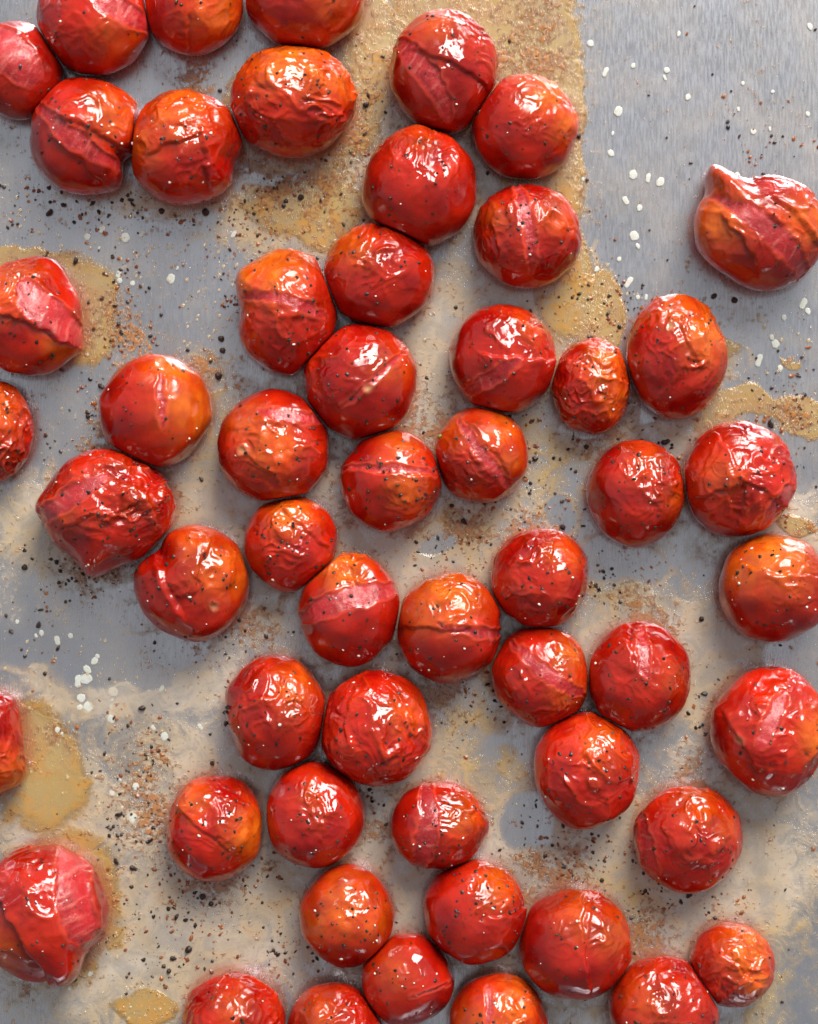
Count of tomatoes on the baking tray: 54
